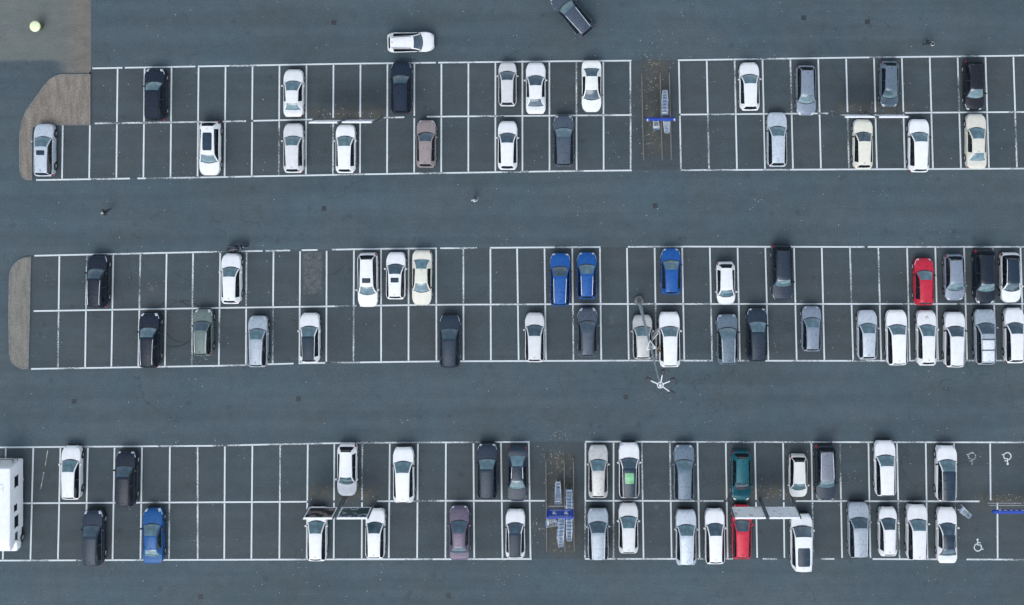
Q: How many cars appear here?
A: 85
